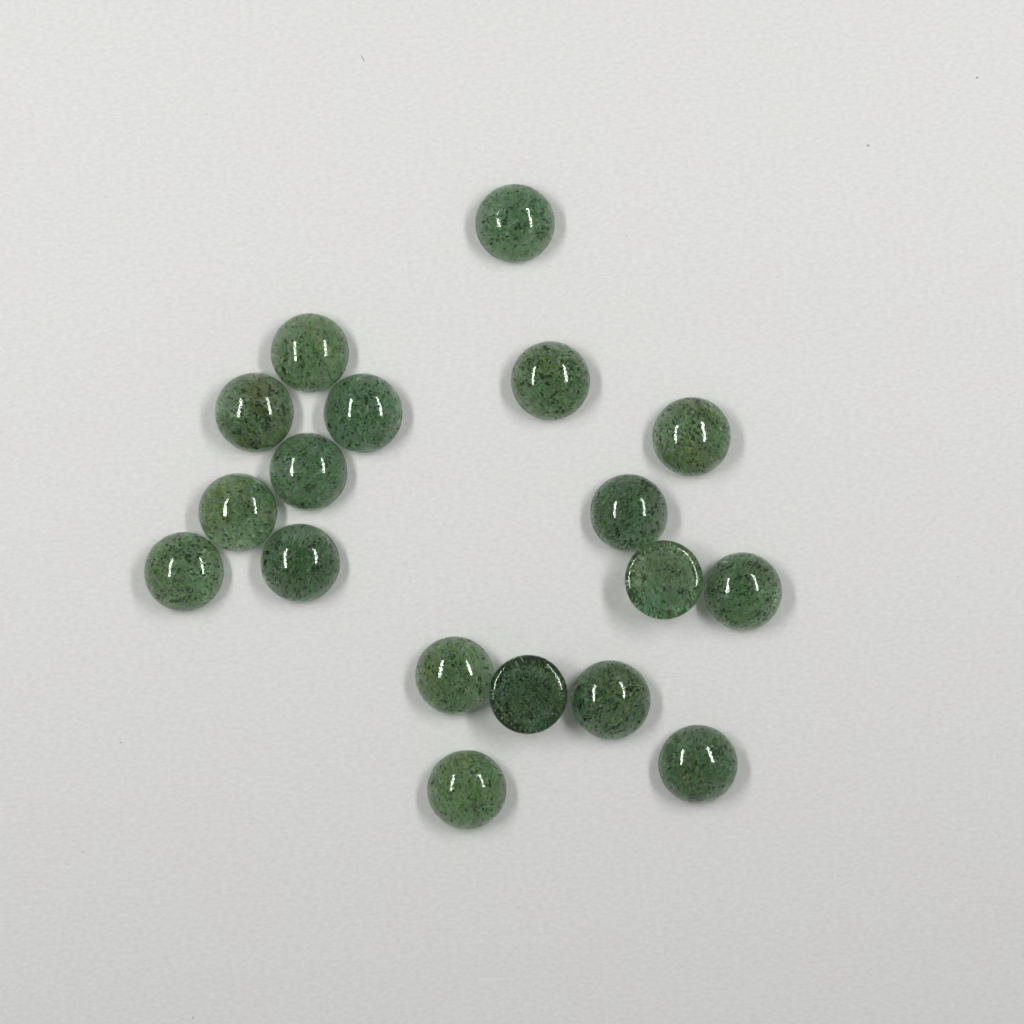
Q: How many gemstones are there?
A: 18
